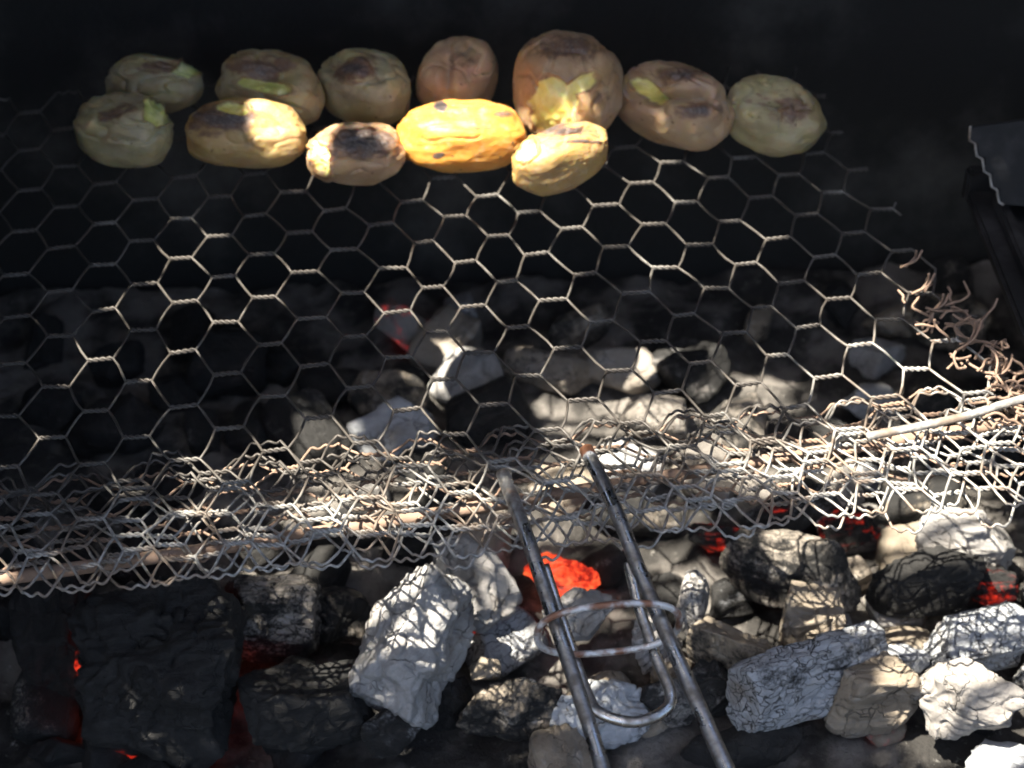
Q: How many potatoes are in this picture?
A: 12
